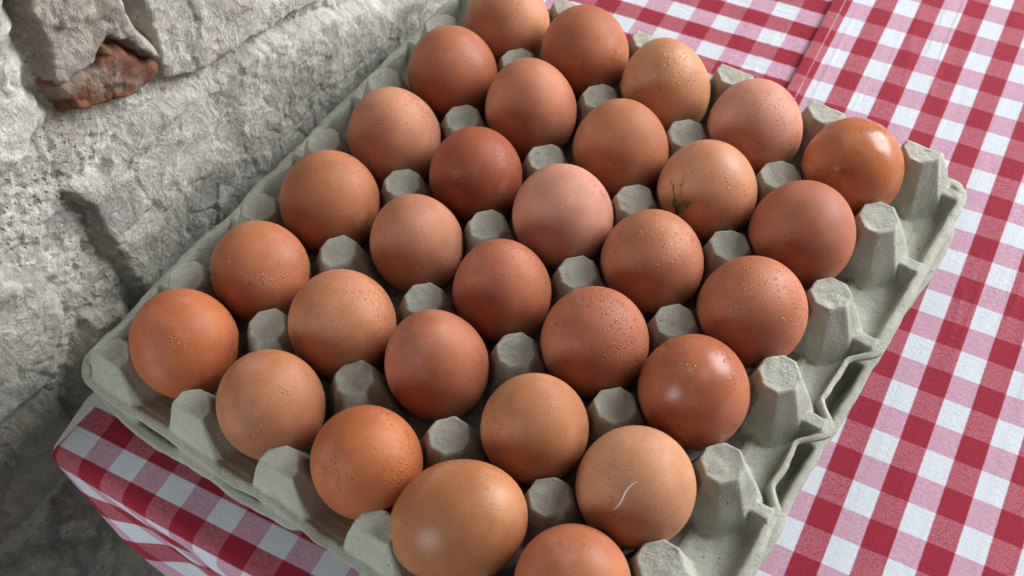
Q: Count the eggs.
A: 30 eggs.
